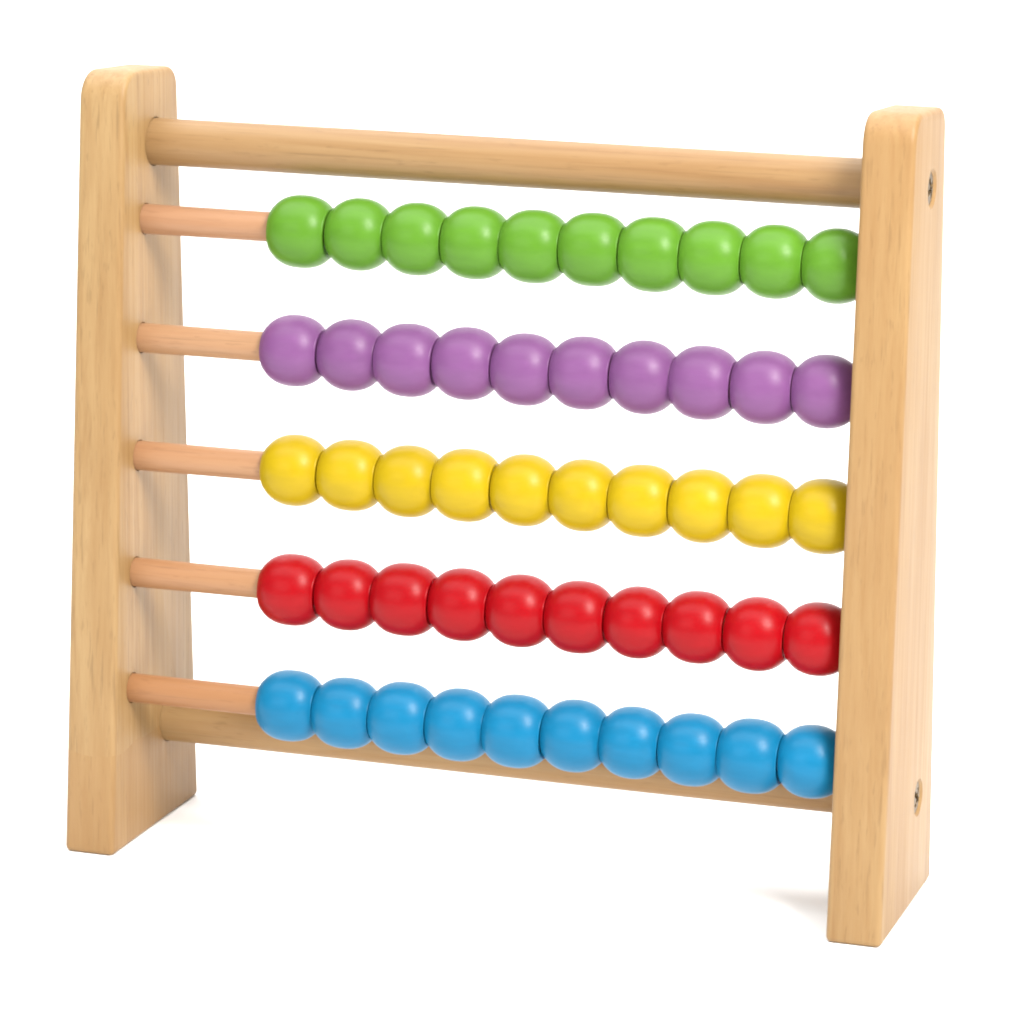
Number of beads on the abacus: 50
